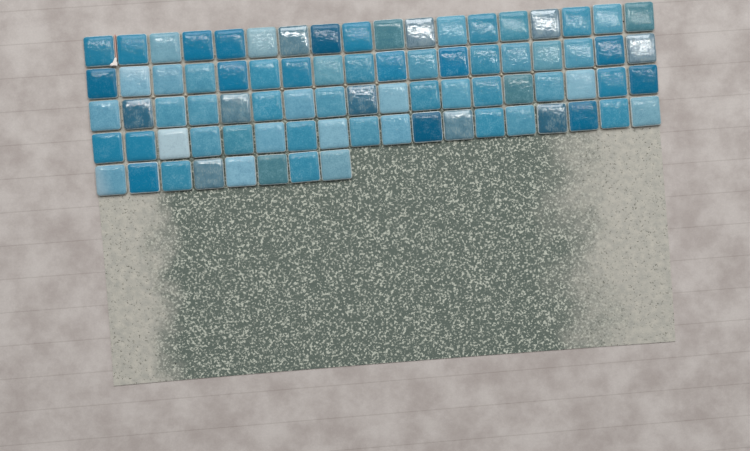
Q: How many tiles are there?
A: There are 80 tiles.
